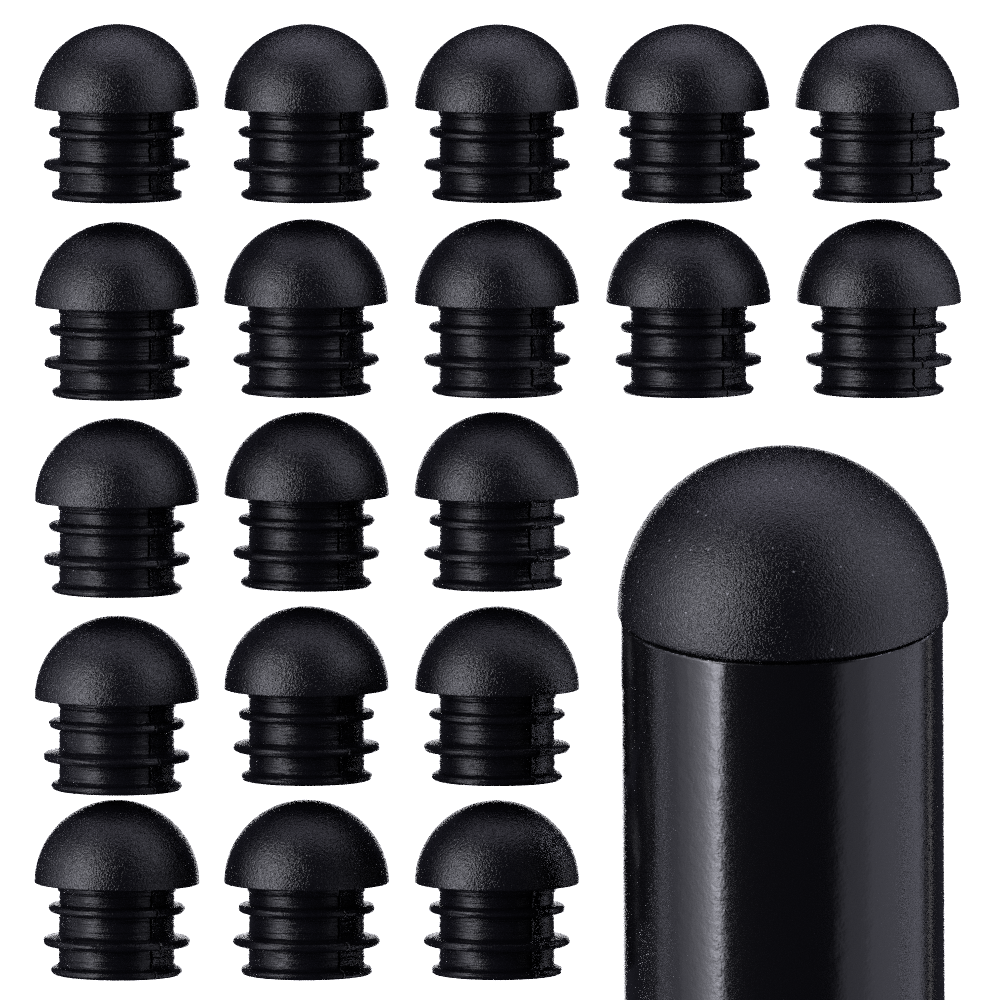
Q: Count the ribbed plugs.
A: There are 19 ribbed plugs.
